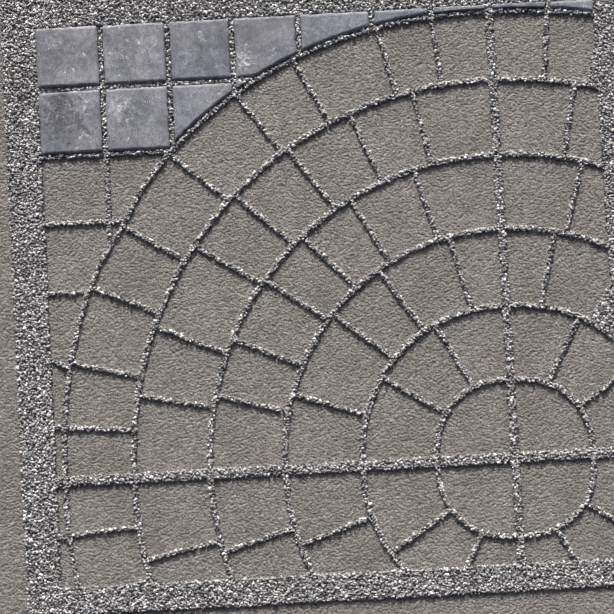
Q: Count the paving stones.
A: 13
